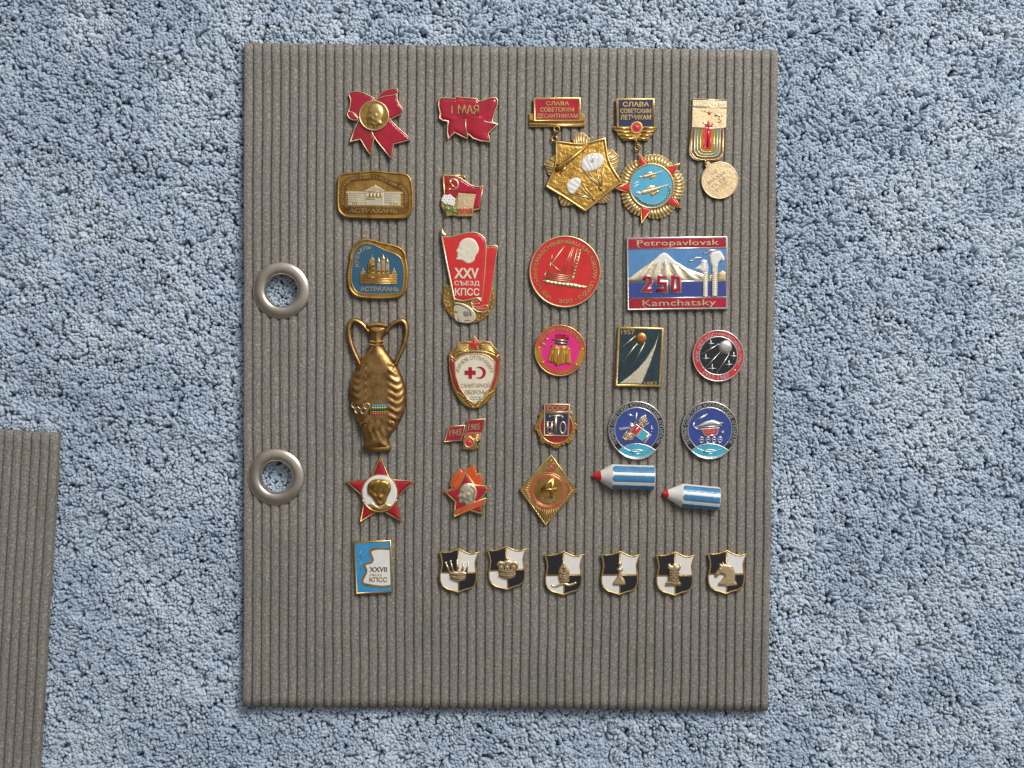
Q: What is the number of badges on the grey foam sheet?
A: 32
